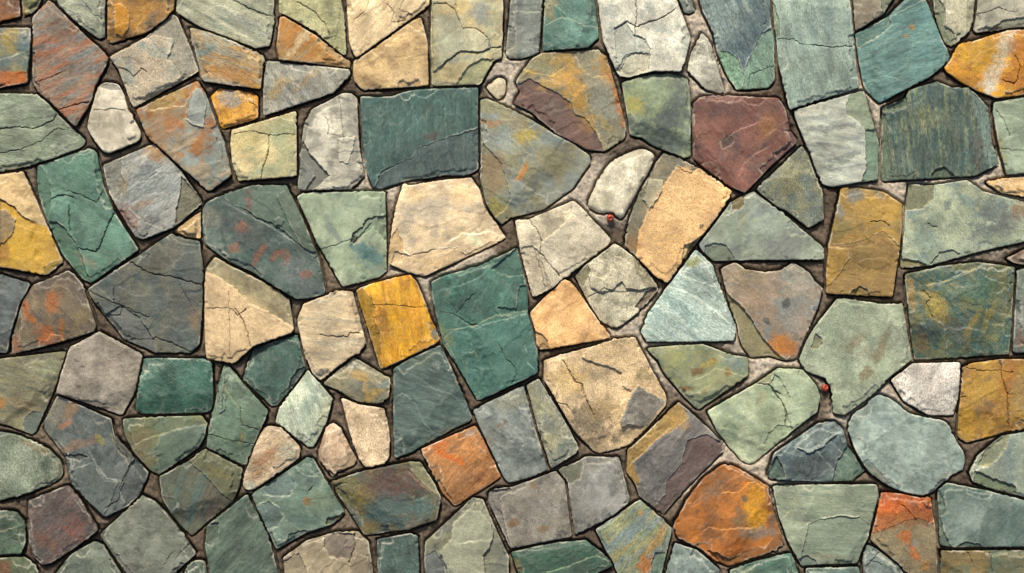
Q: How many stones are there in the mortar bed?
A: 124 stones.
